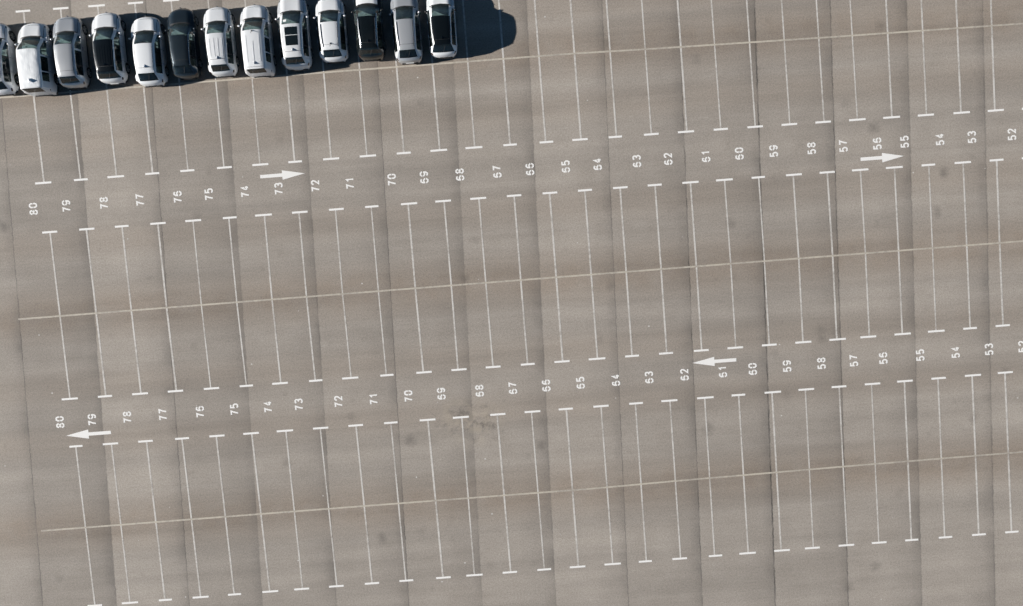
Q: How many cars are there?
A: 13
